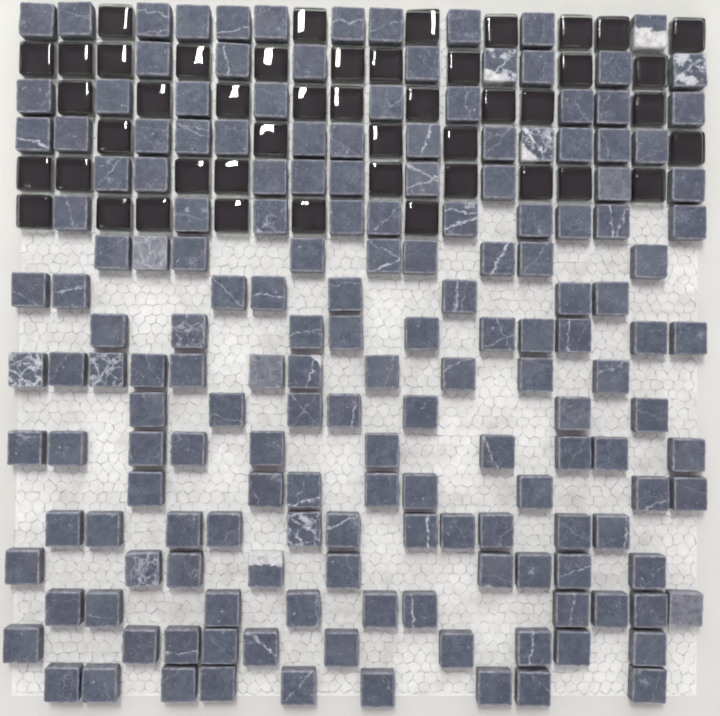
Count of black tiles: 46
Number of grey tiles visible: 172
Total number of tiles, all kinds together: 218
